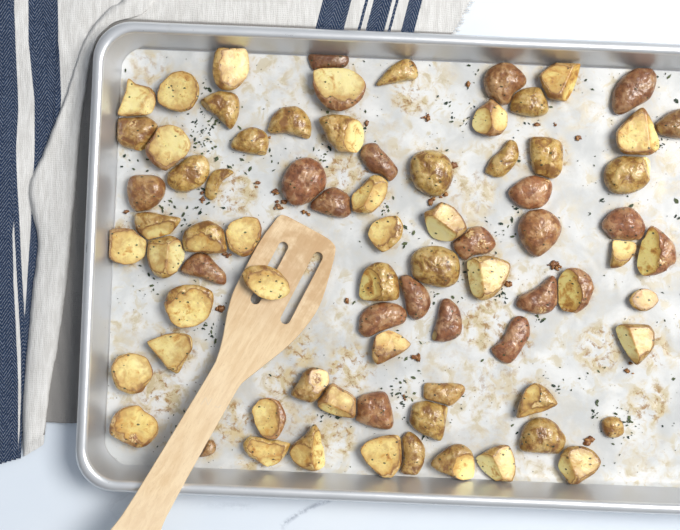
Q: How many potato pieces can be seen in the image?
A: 78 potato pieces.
